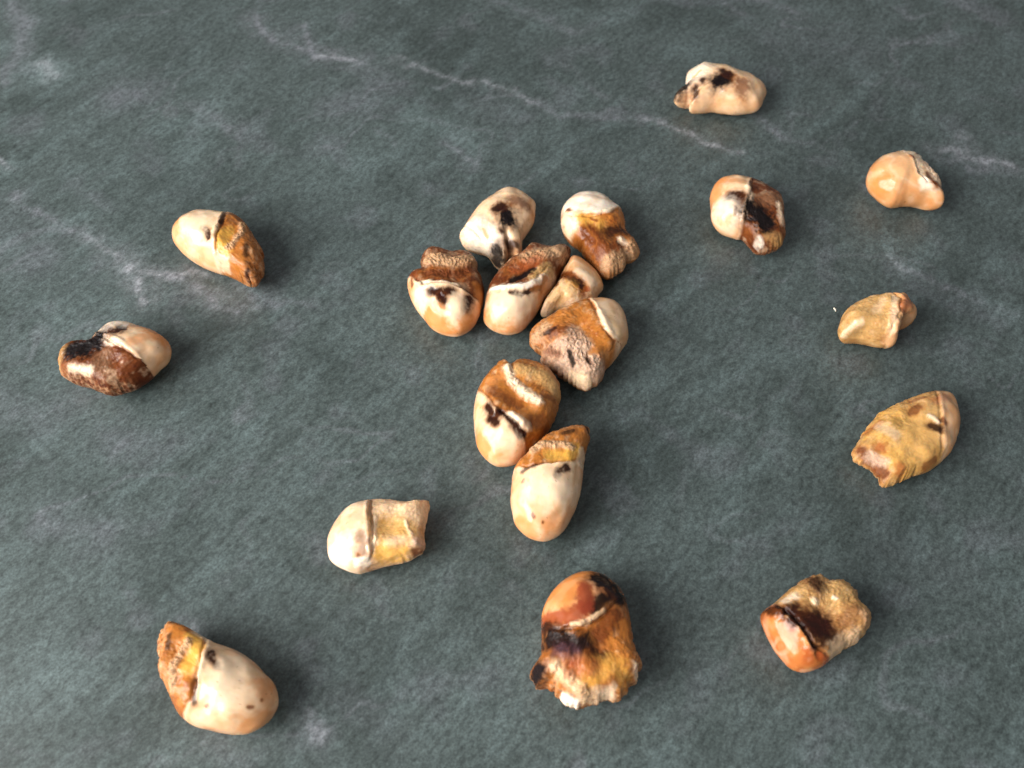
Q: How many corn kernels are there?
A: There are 19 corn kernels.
